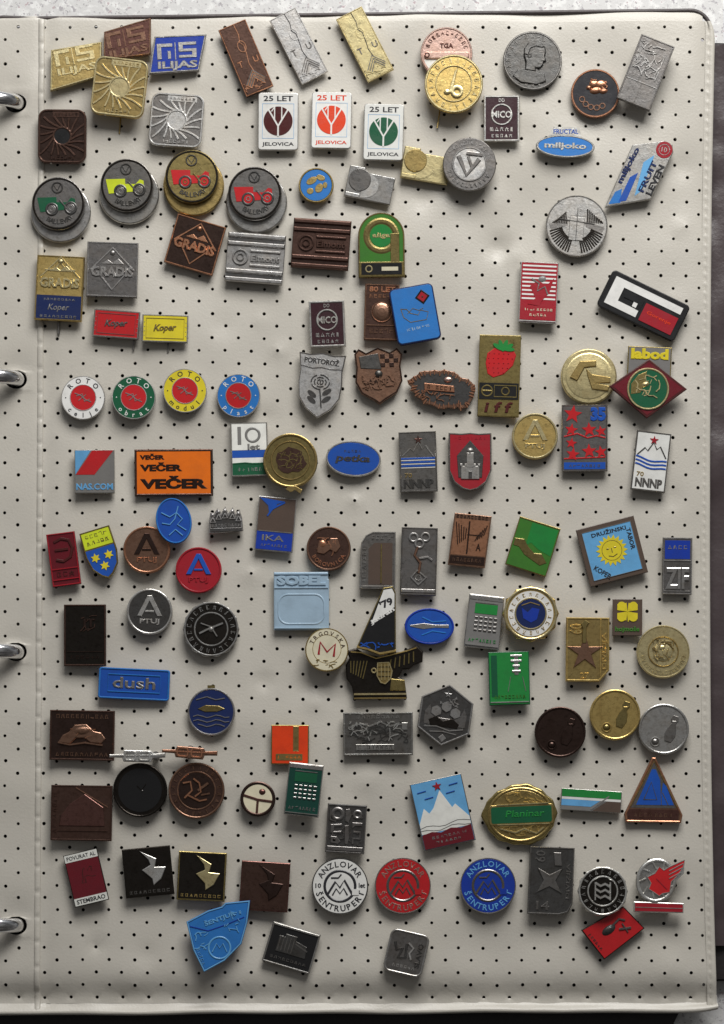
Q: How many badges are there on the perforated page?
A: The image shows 126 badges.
